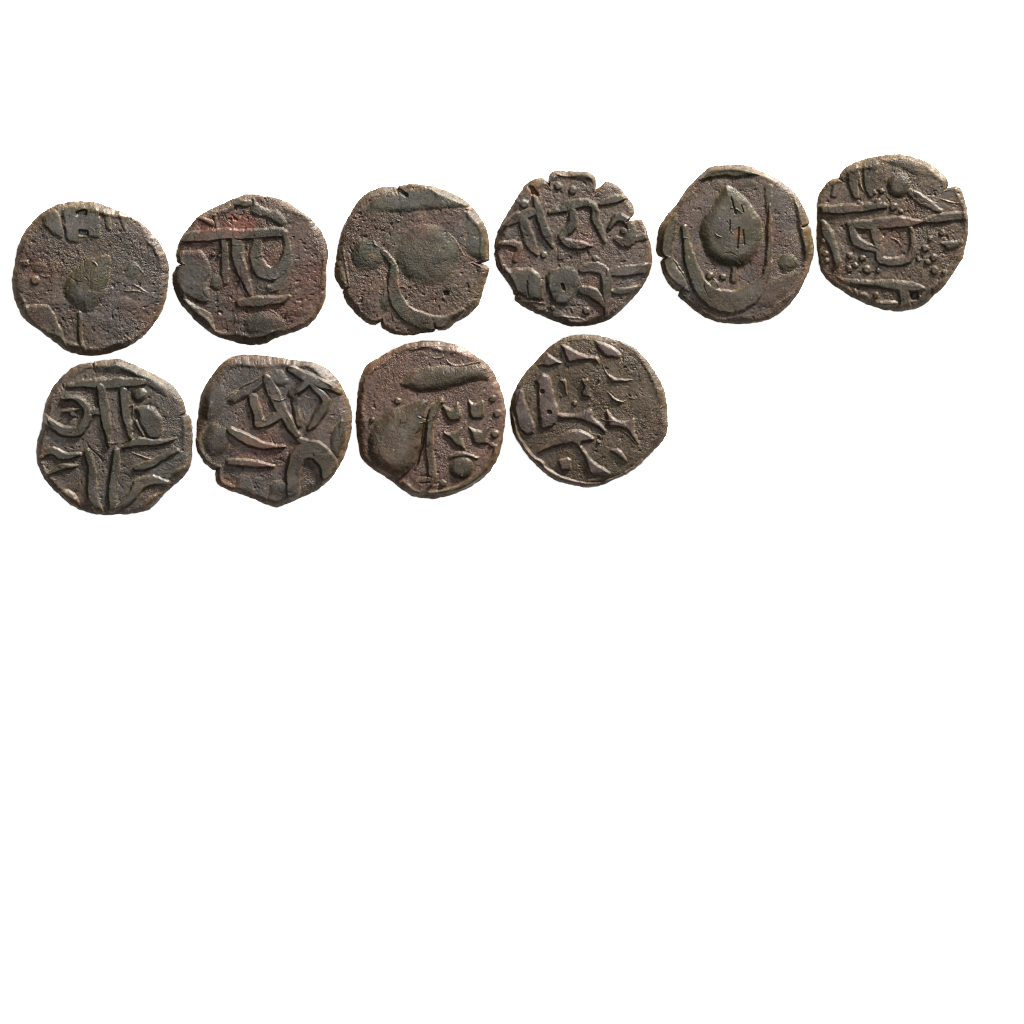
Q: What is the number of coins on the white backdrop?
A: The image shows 10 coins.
